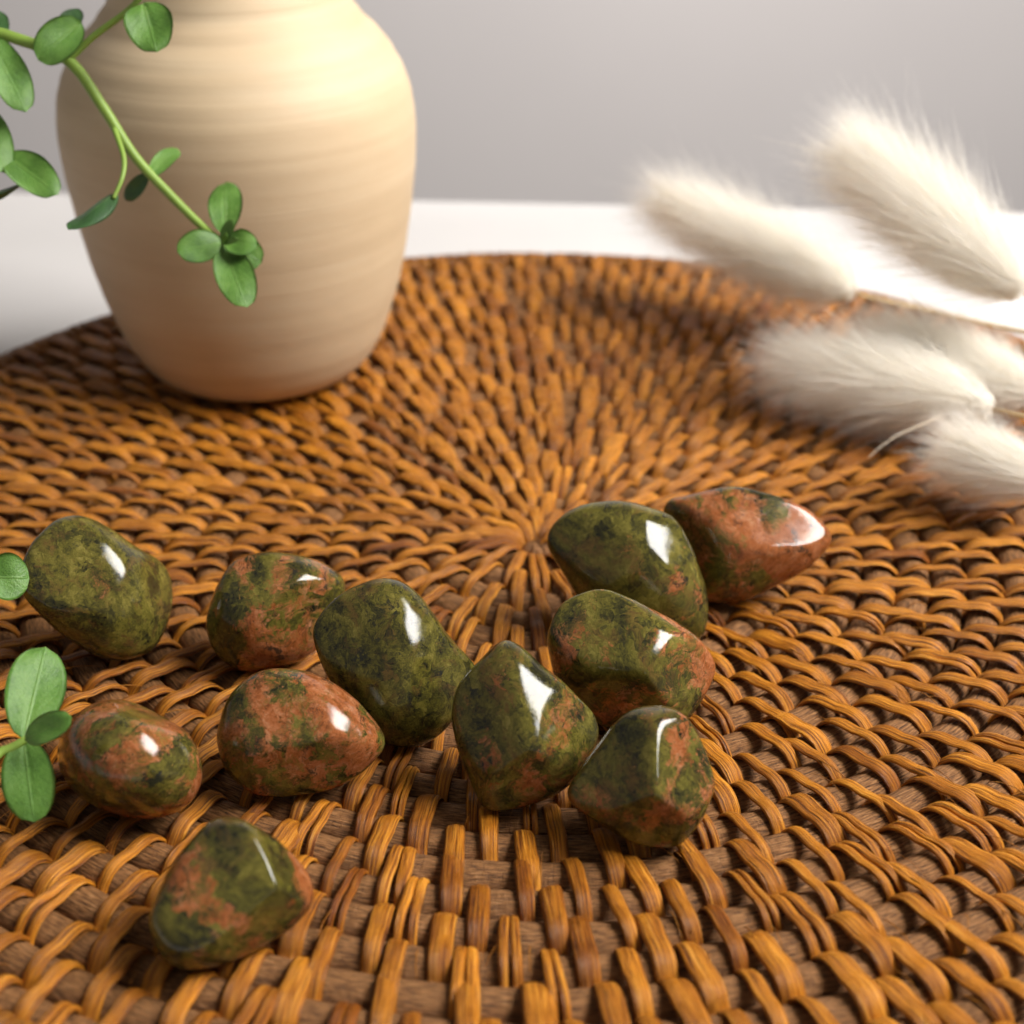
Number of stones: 11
